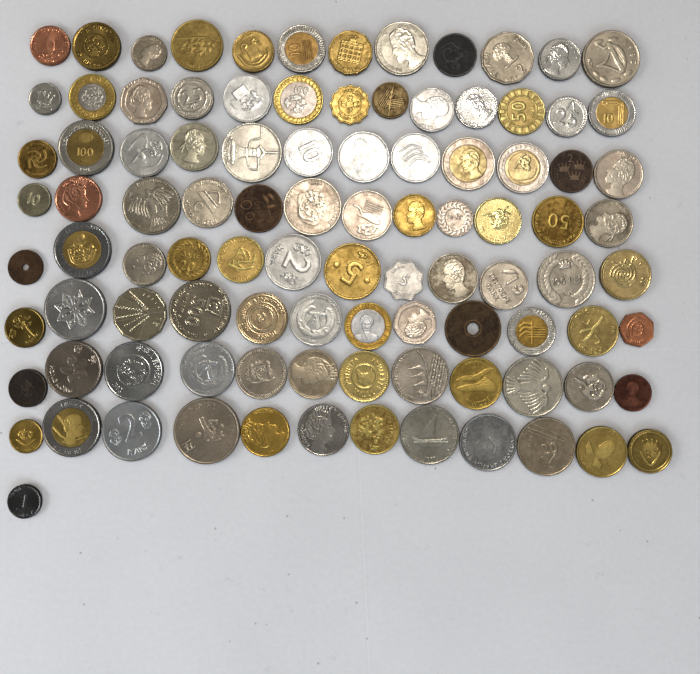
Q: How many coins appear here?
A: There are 98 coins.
